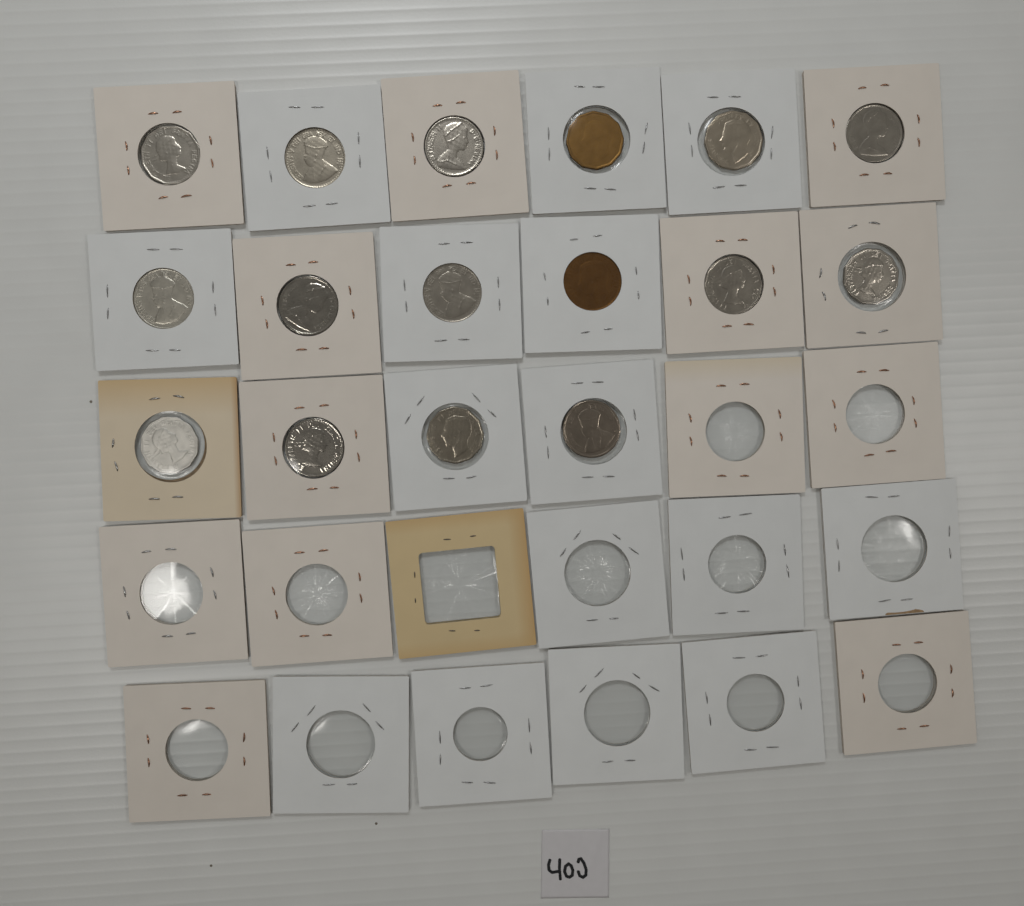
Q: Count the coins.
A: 16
